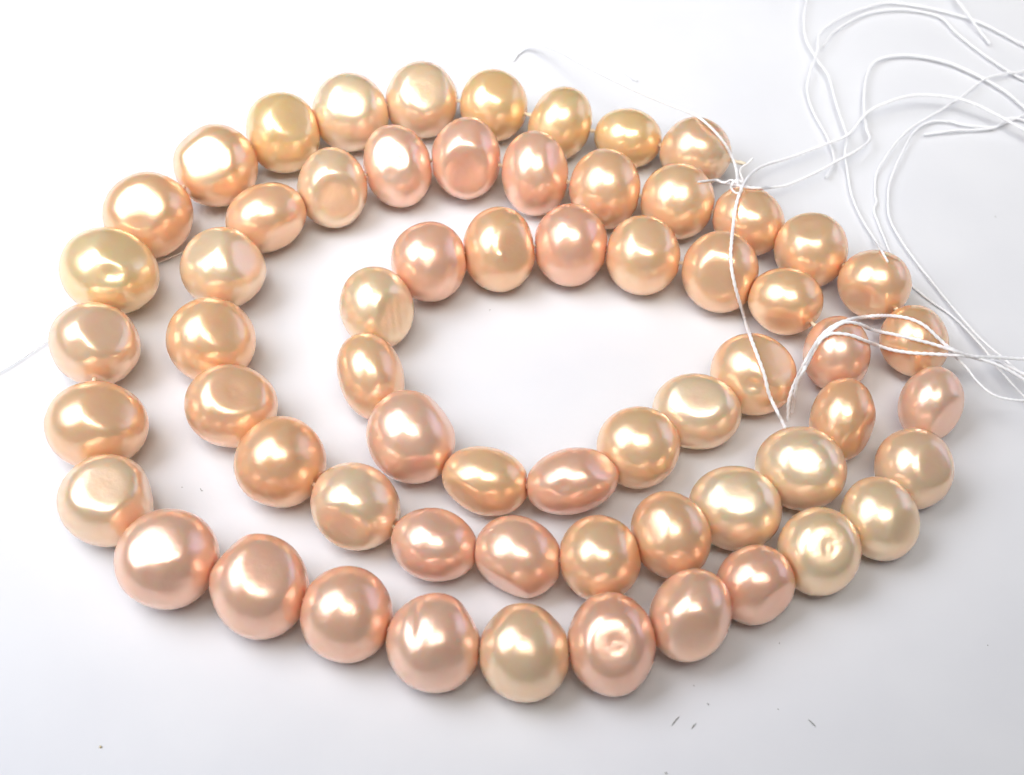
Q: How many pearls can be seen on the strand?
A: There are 63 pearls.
